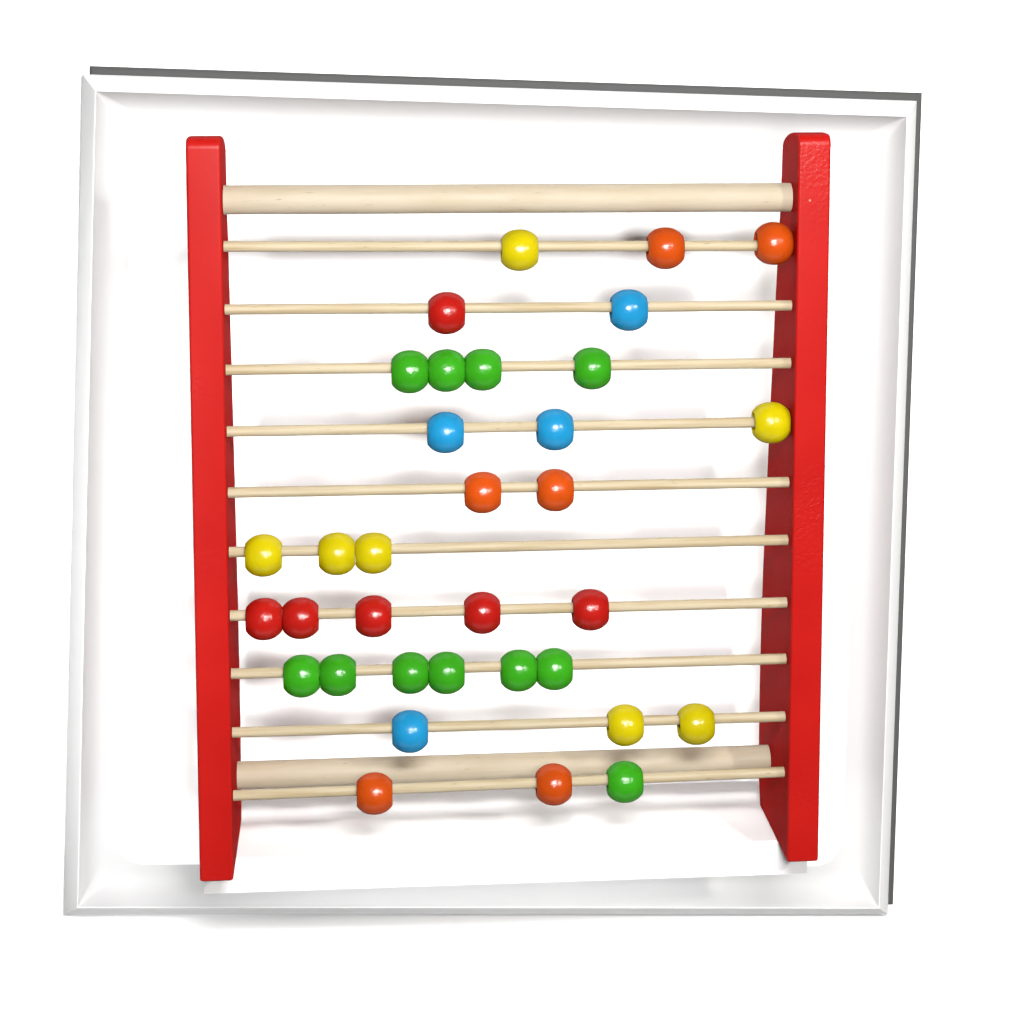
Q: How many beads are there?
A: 34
